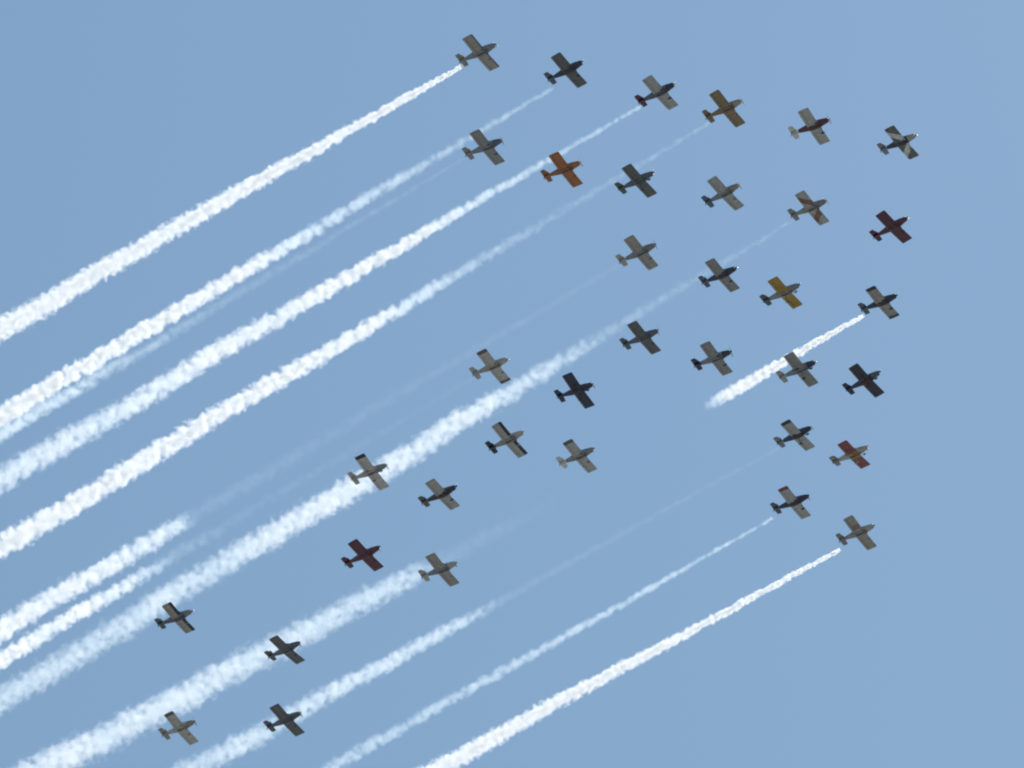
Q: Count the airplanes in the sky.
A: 36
